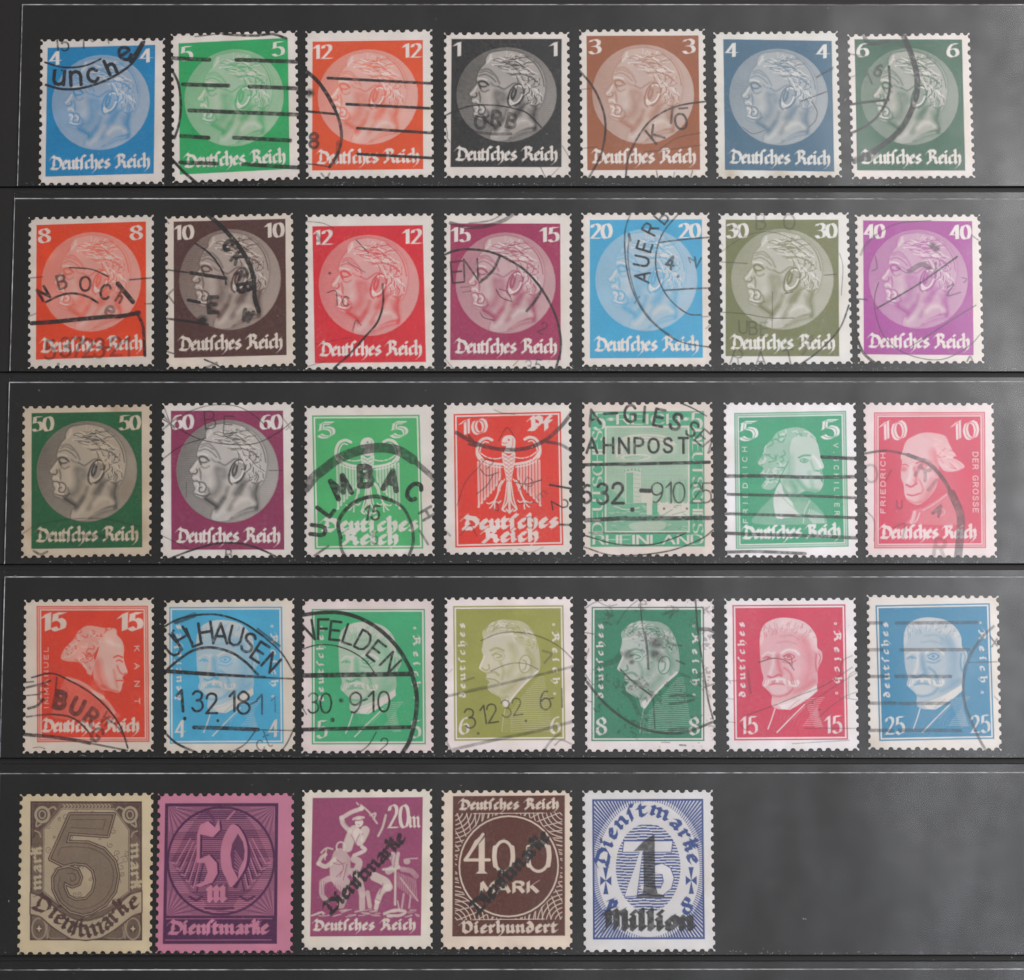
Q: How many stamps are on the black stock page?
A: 33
